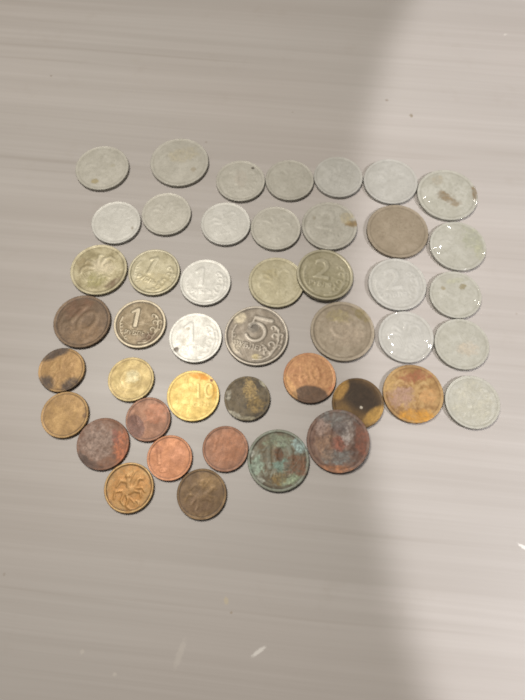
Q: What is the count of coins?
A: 45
